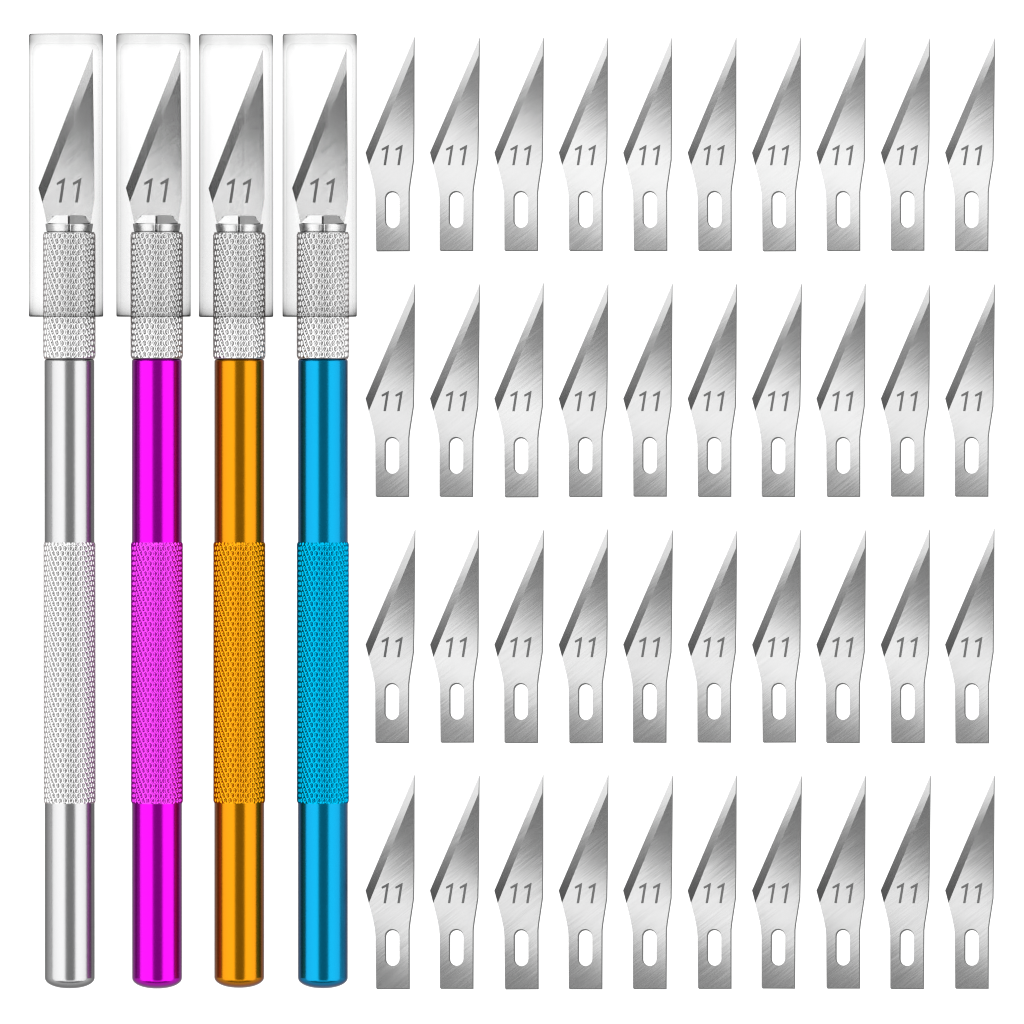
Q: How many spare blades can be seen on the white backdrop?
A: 40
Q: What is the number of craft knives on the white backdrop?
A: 4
